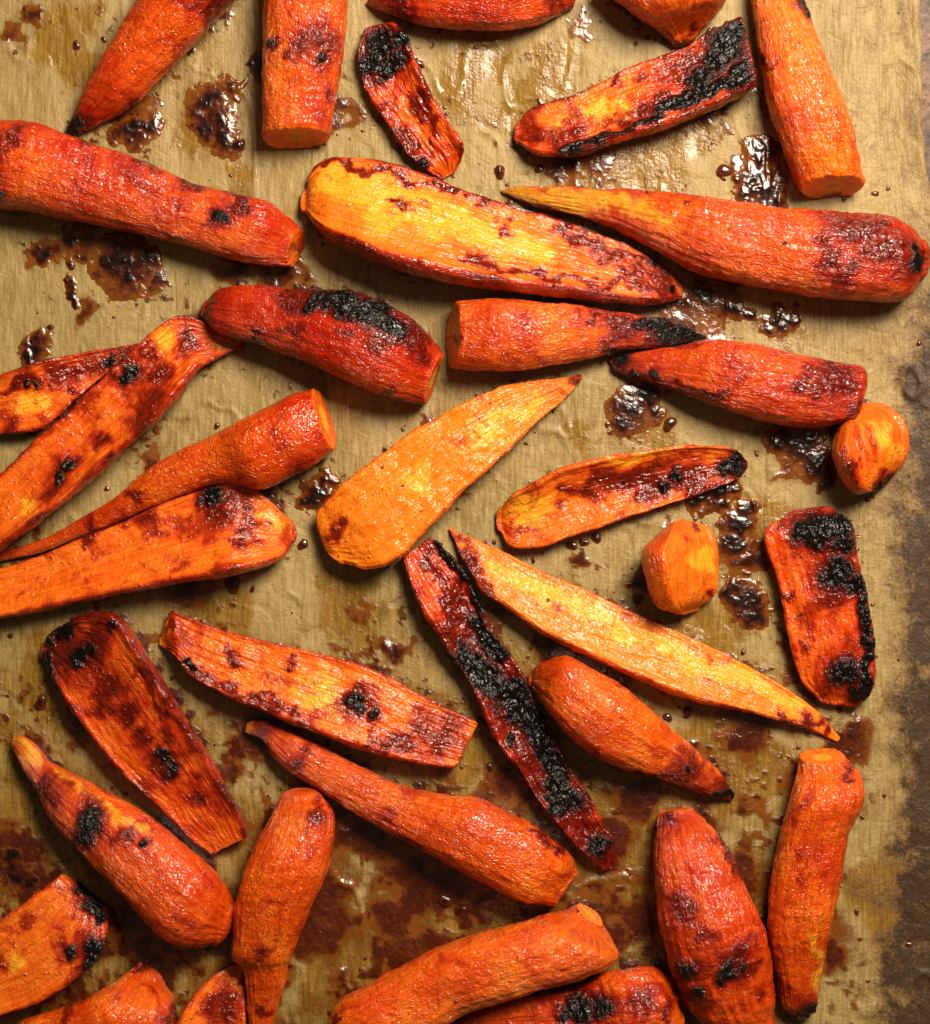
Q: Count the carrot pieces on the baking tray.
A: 37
